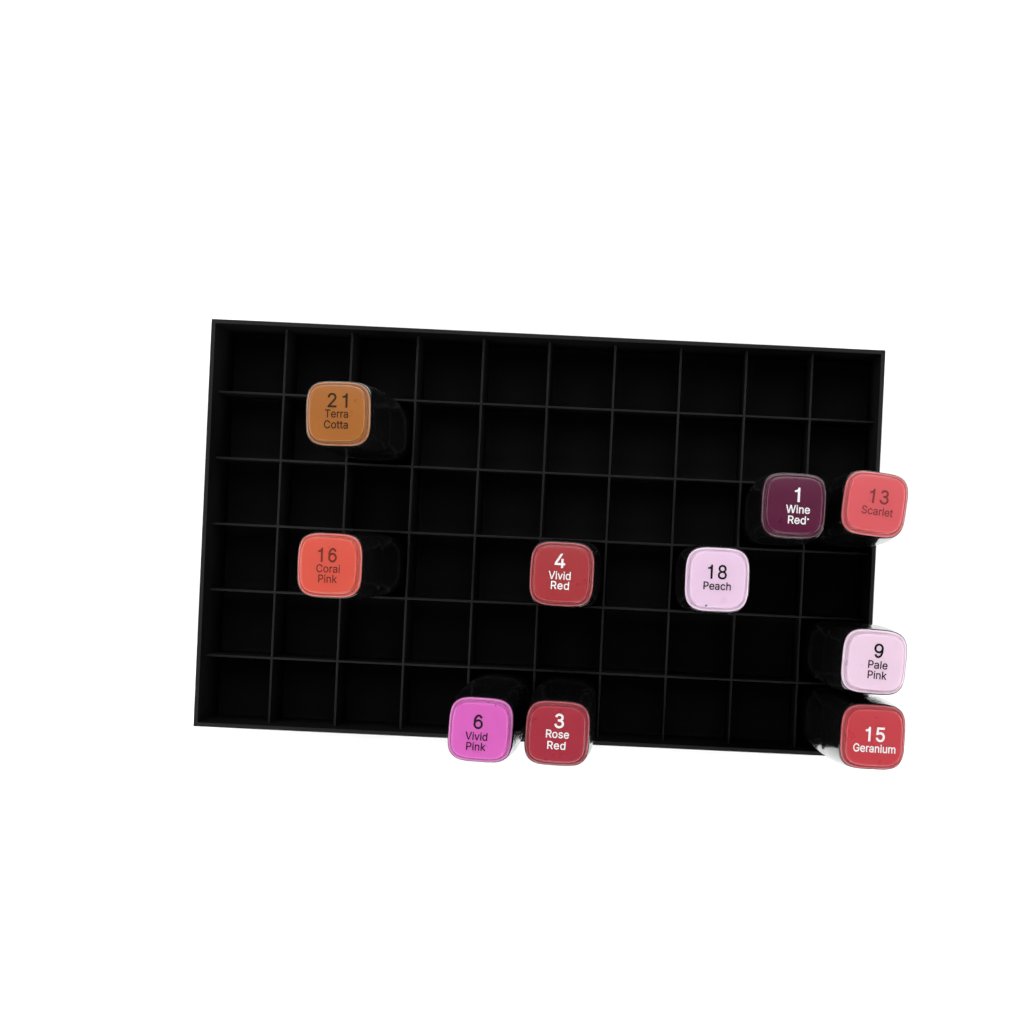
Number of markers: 10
